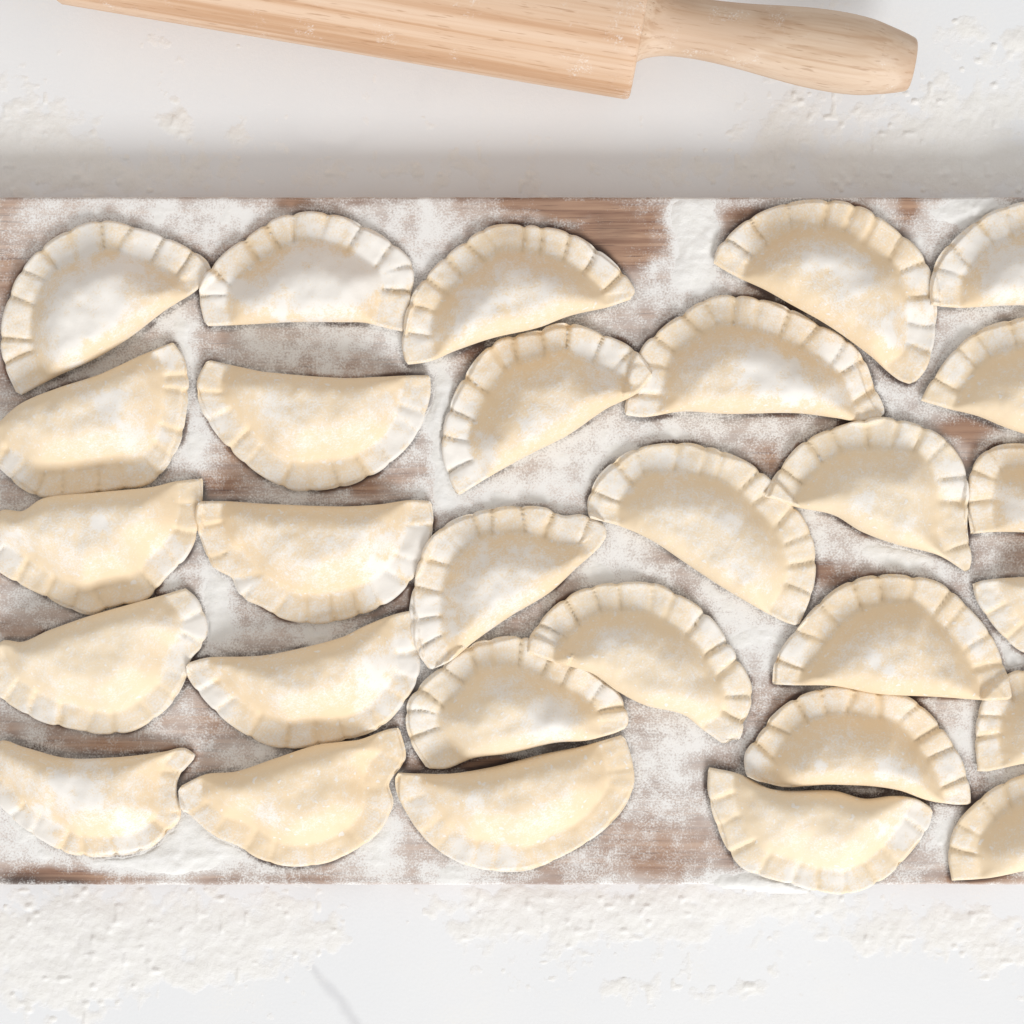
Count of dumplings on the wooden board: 29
